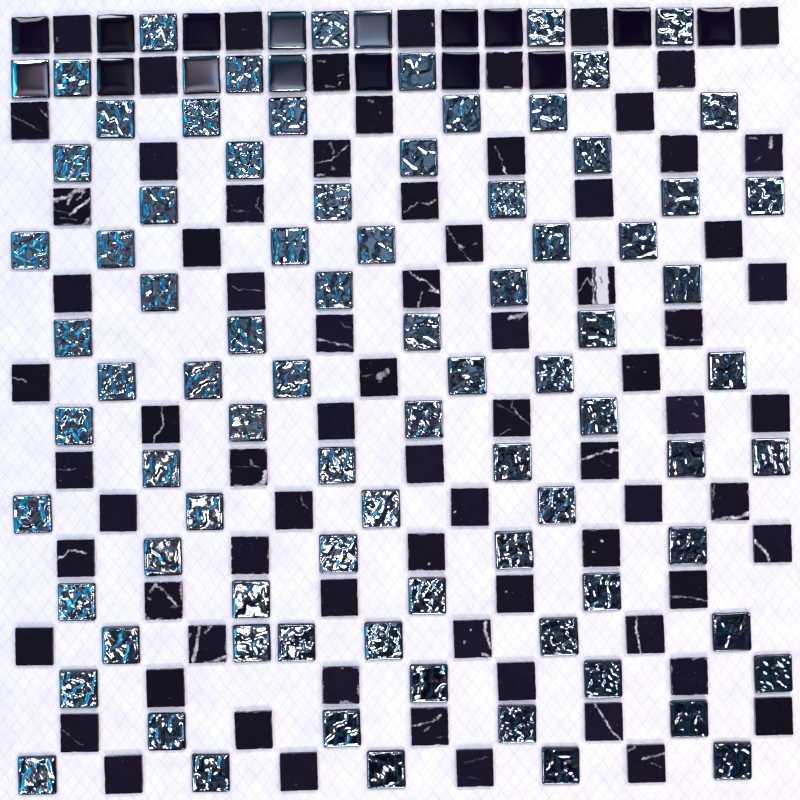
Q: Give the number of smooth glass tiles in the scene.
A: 16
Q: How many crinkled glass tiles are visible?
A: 83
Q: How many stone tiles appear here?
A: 75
